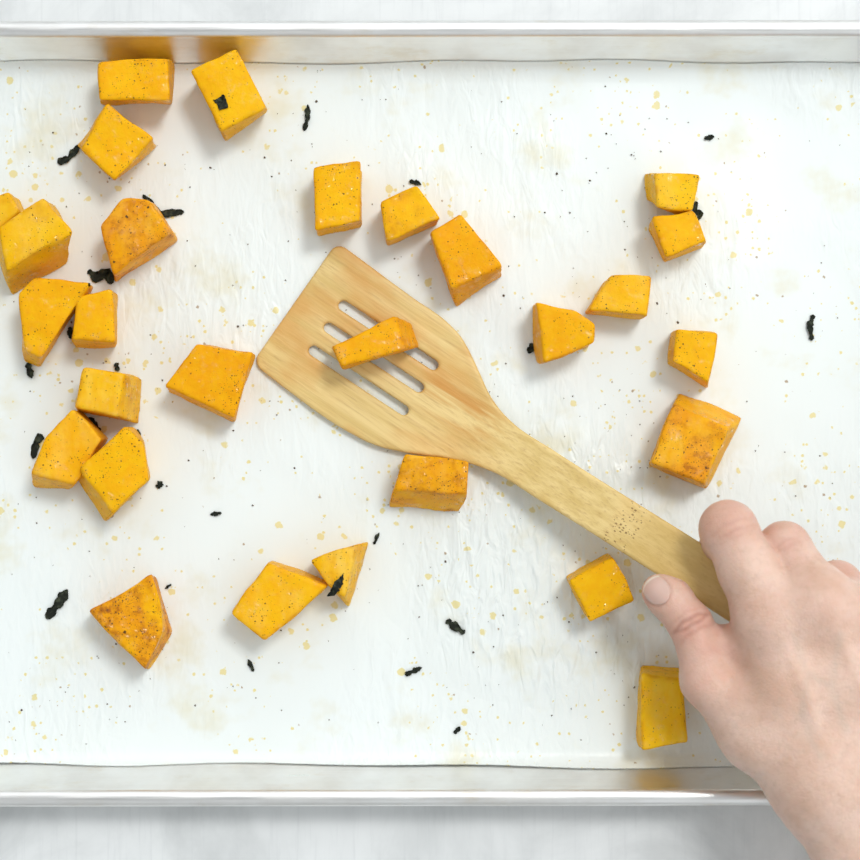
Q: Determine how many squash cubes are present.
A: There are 28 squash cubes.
